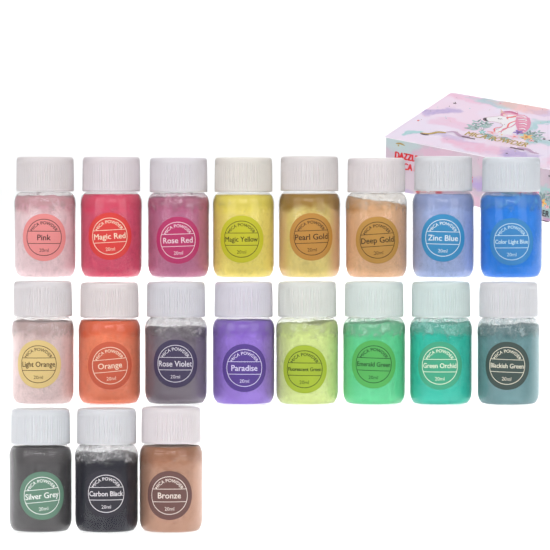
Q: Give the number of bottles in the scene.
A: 19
